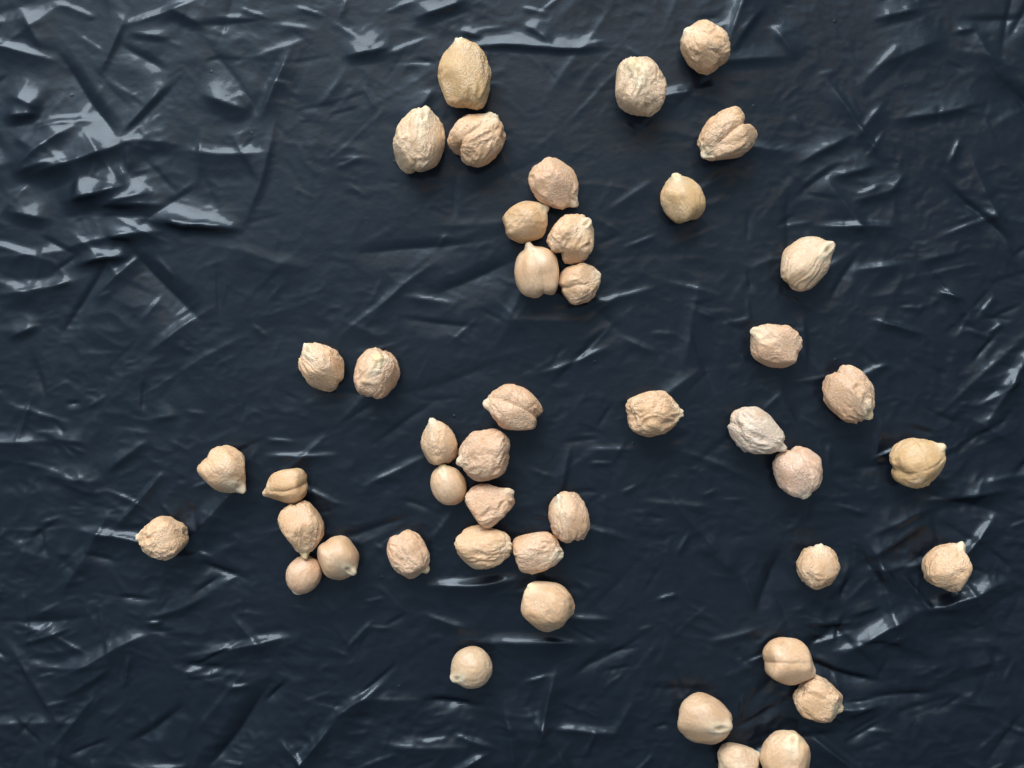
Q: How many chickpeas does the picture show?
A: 45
